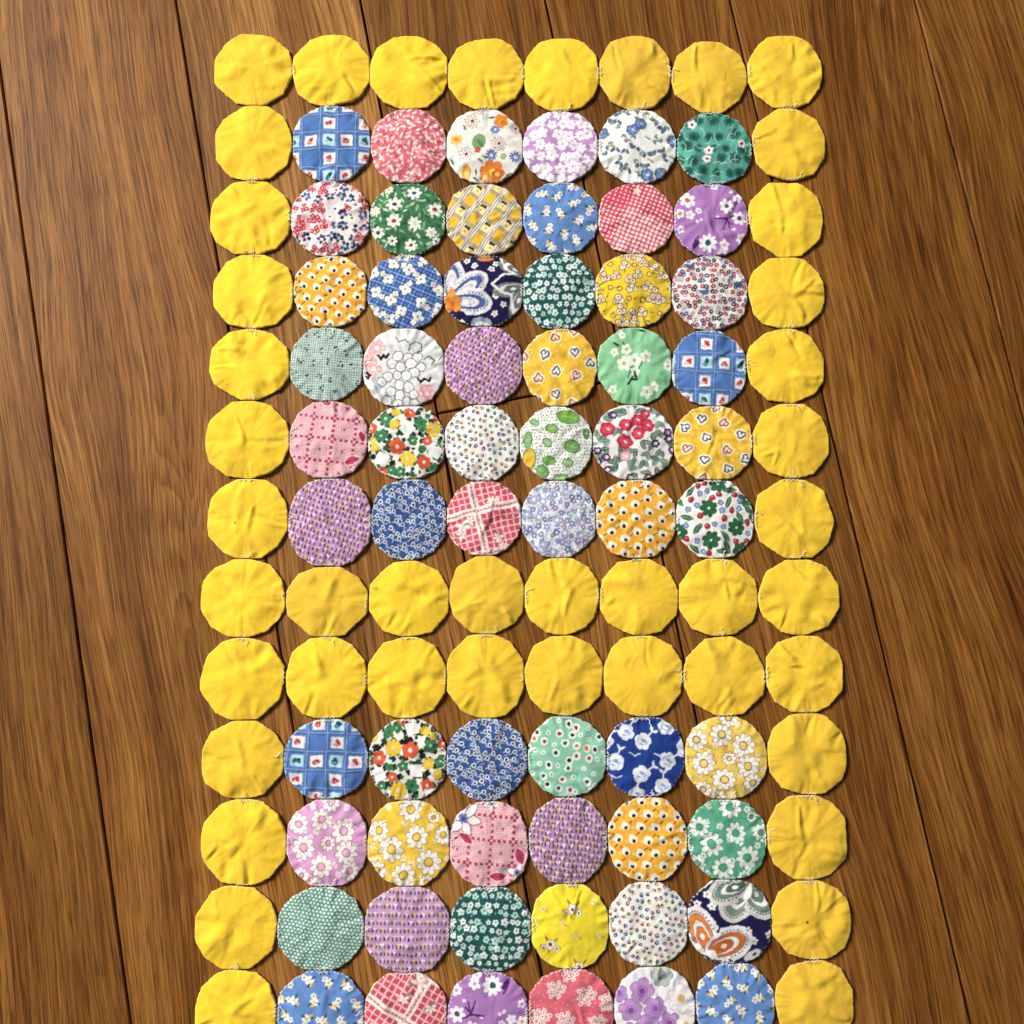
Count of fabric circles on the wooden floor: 104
